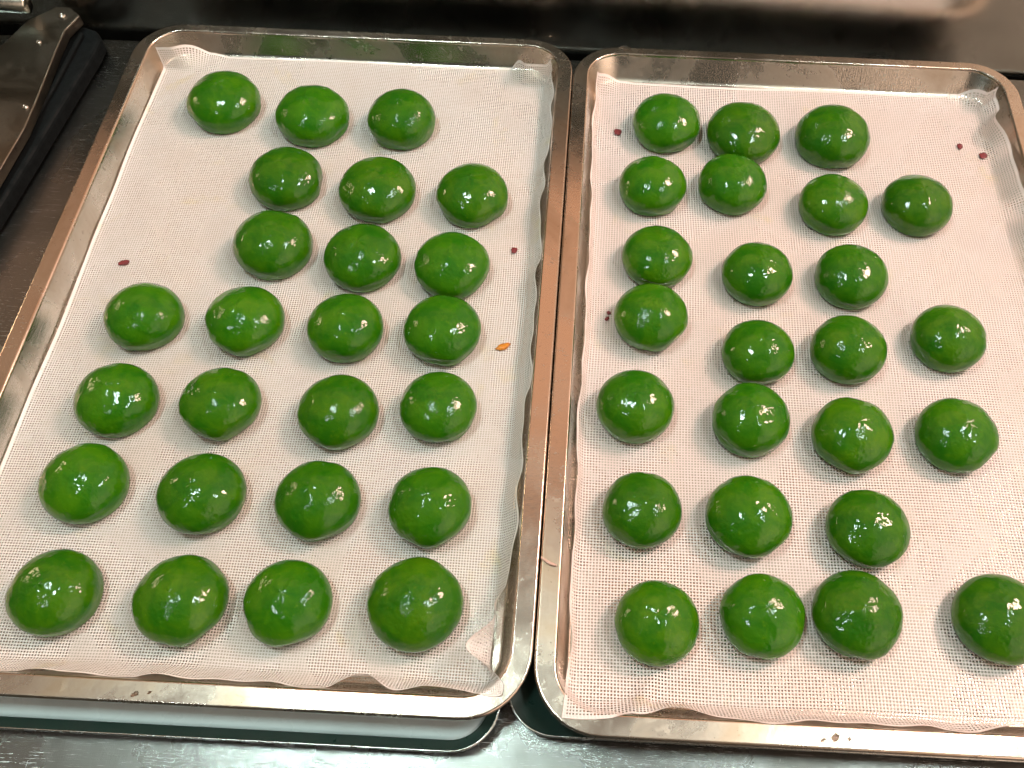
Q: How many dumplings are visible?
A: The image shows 50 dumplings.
